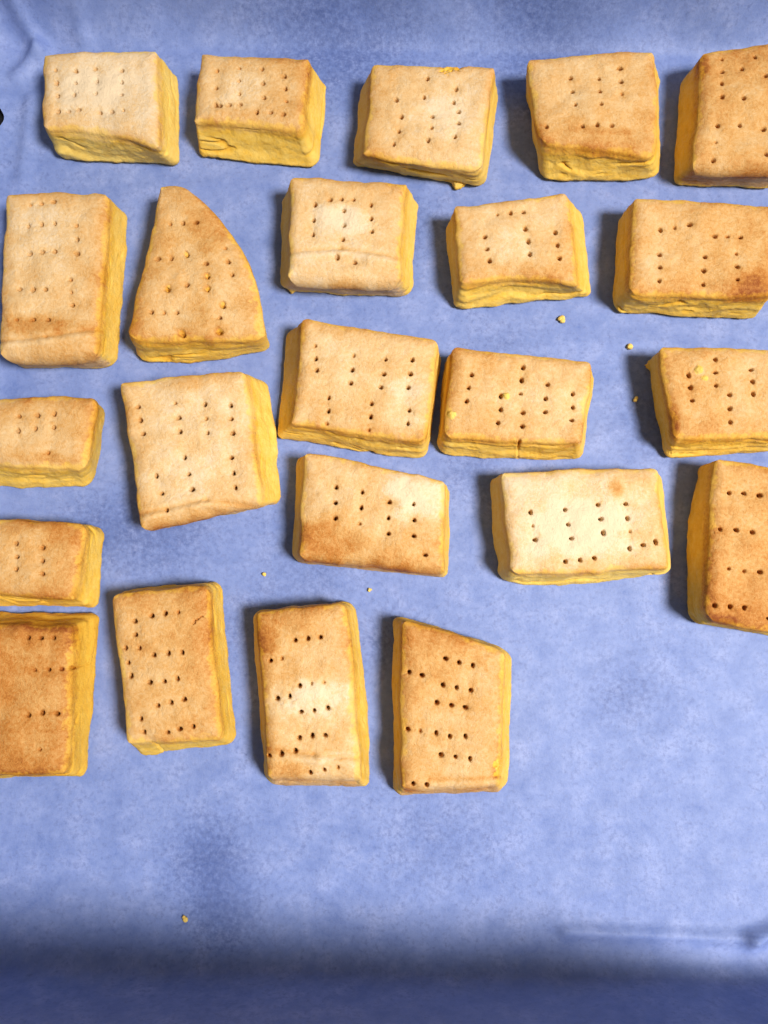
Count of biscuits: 23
